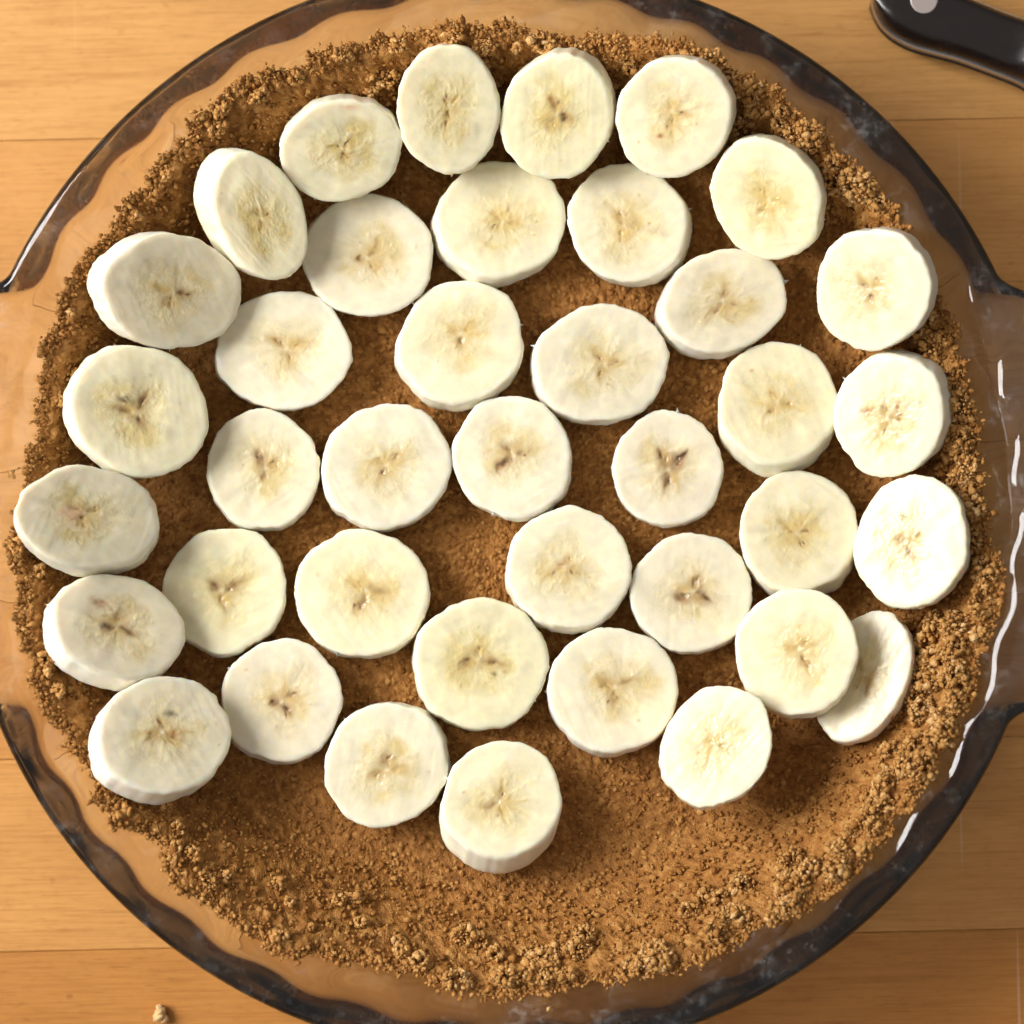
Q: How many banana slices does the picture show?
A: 39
